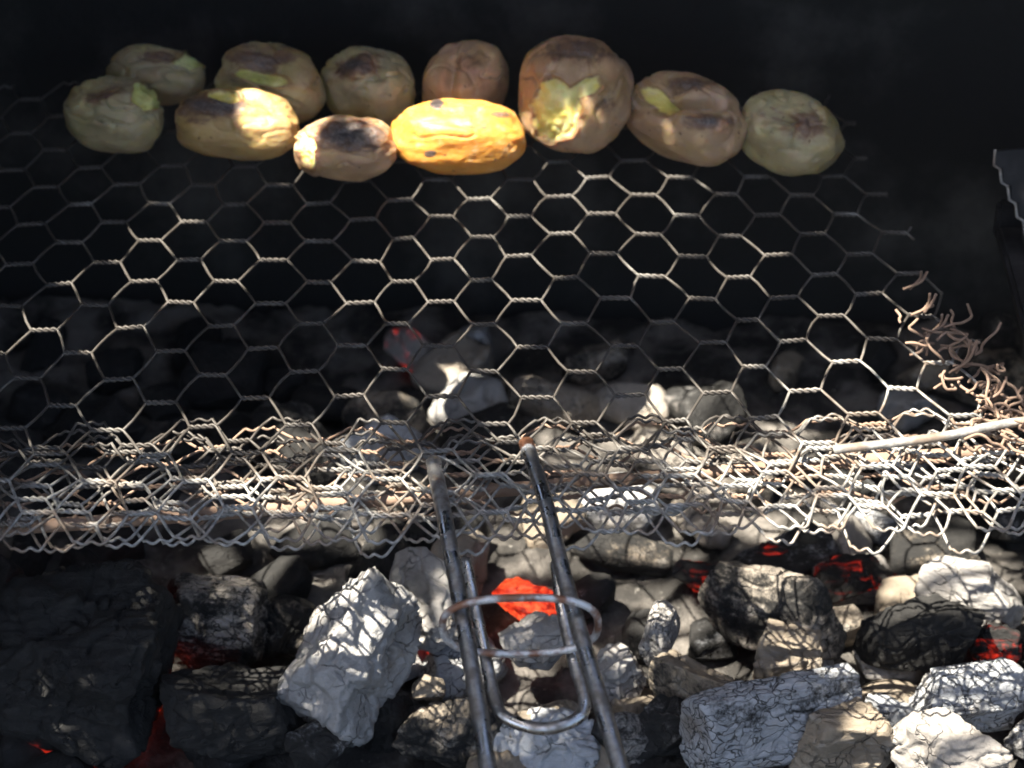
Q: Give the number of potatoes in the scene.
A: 11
